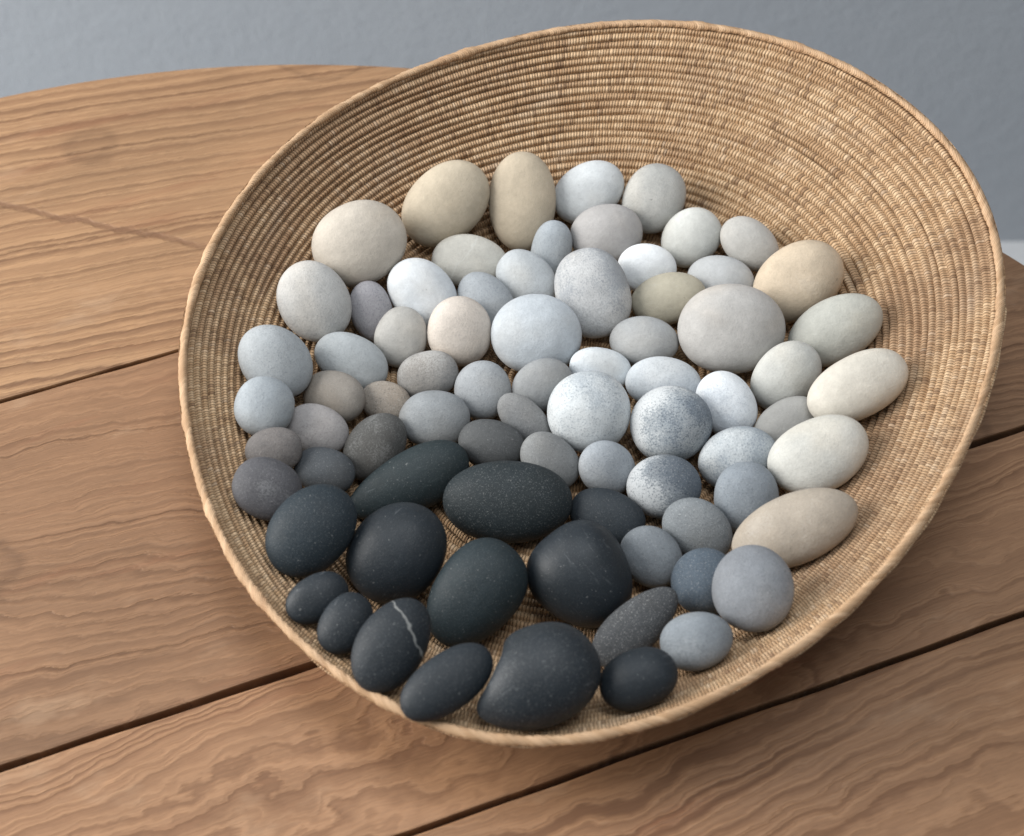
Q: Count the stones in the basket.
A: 76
